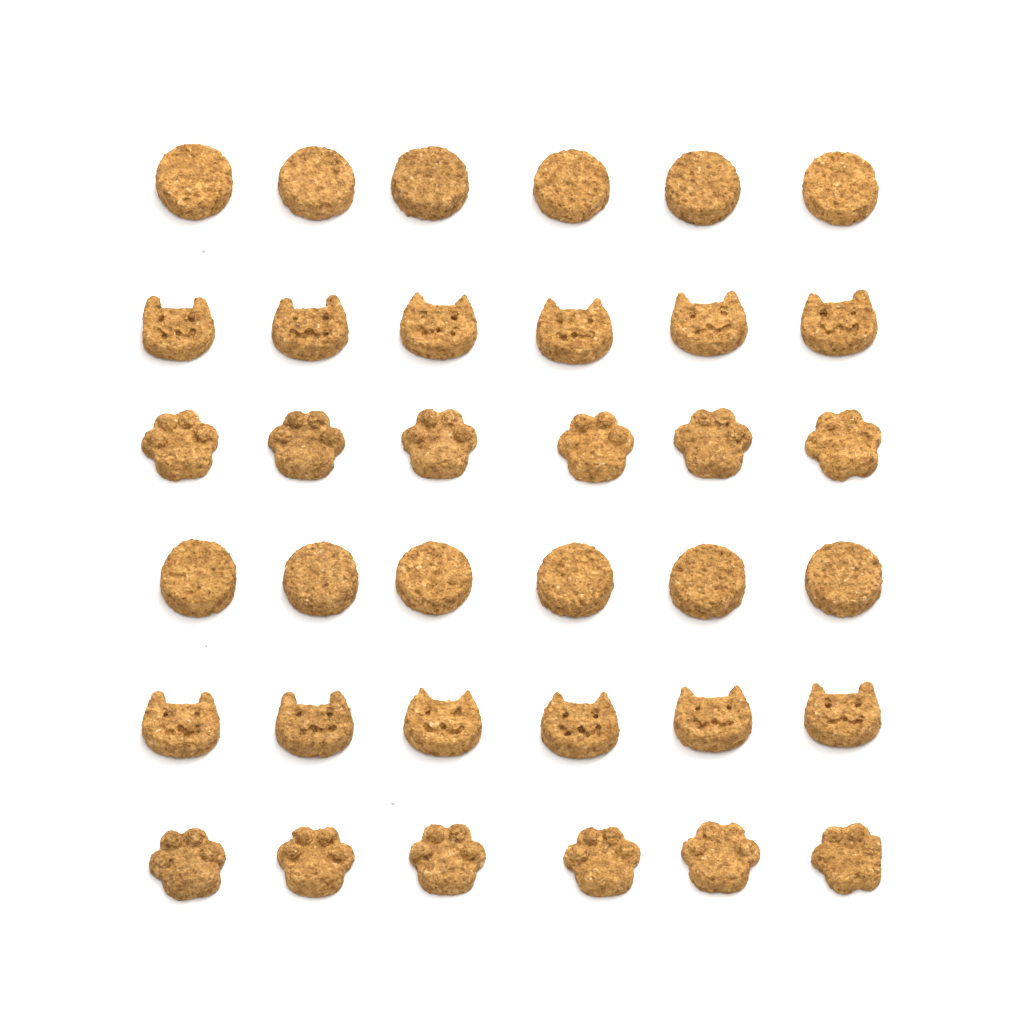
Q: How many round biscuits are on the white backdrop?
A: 12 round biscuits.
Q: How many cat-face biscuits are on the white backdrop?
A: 12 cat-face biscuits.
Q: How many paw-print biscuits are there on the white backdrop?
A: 12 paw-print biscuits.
